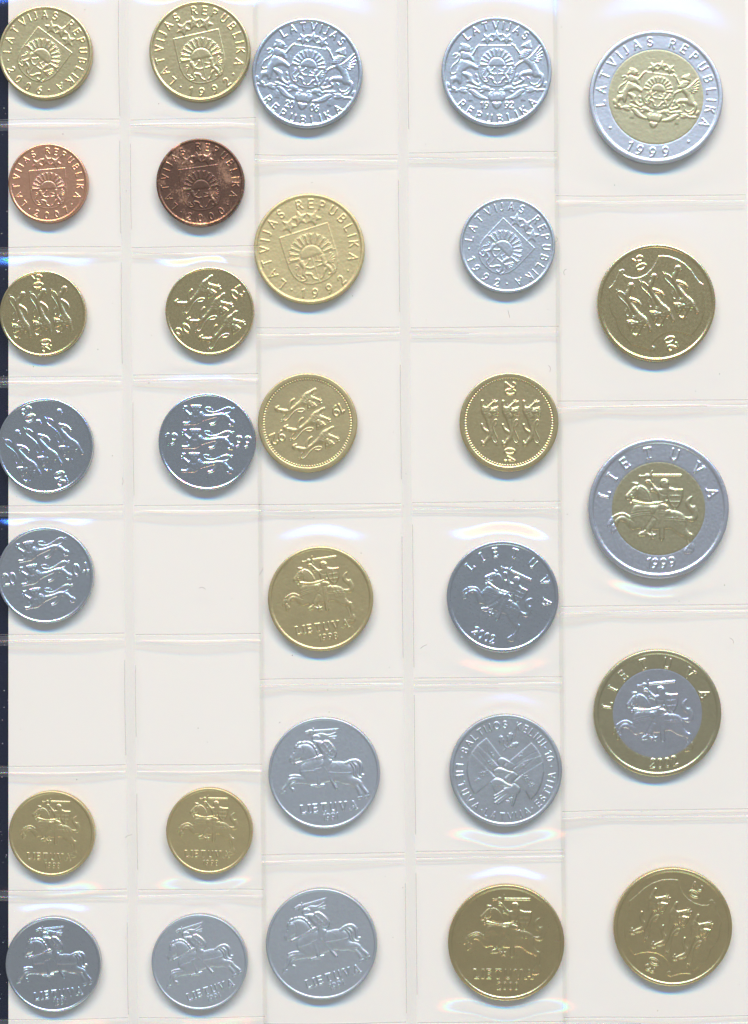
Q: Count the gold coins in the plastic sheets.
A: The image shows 13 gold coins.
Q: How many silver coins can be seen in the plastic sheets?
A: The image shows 12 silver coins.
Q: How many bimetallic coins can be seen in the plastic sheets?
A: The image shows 3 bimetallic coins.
